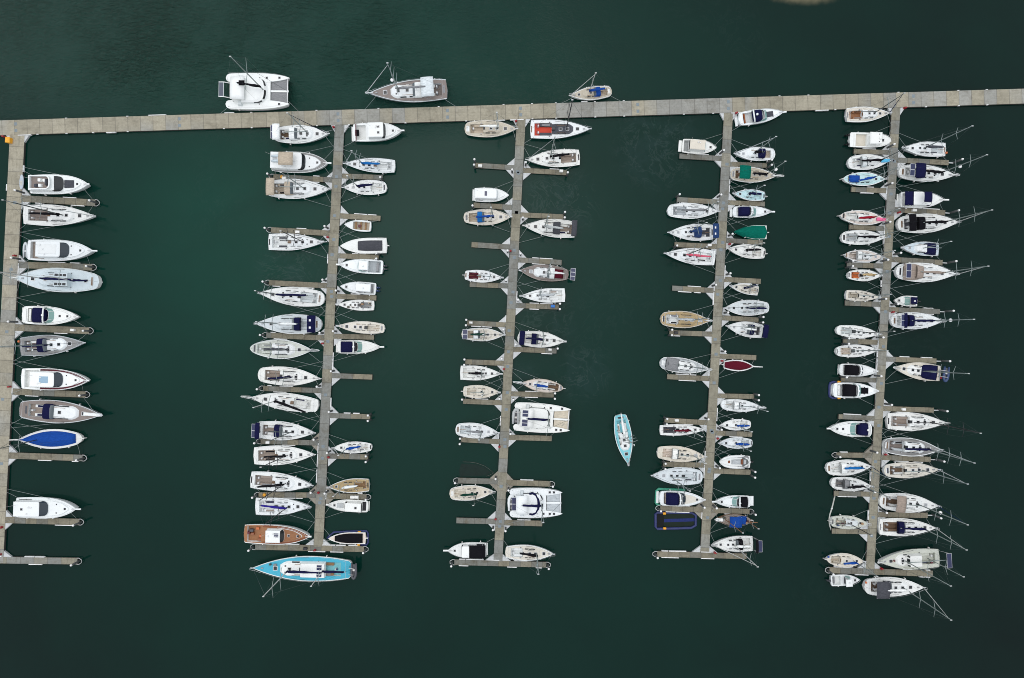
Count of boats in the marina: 126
